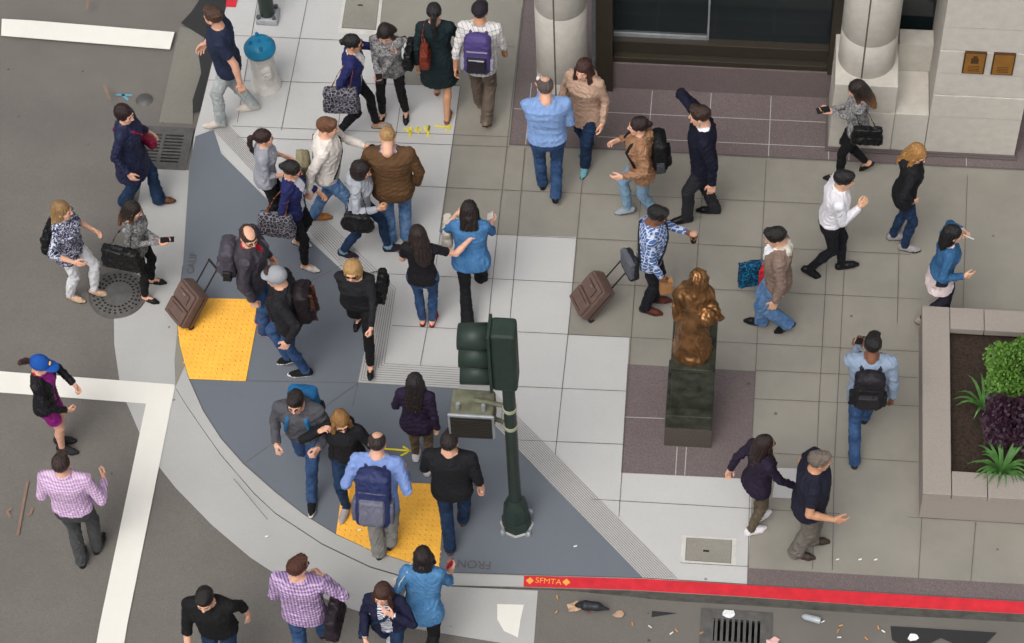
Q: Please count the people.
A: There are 42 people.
